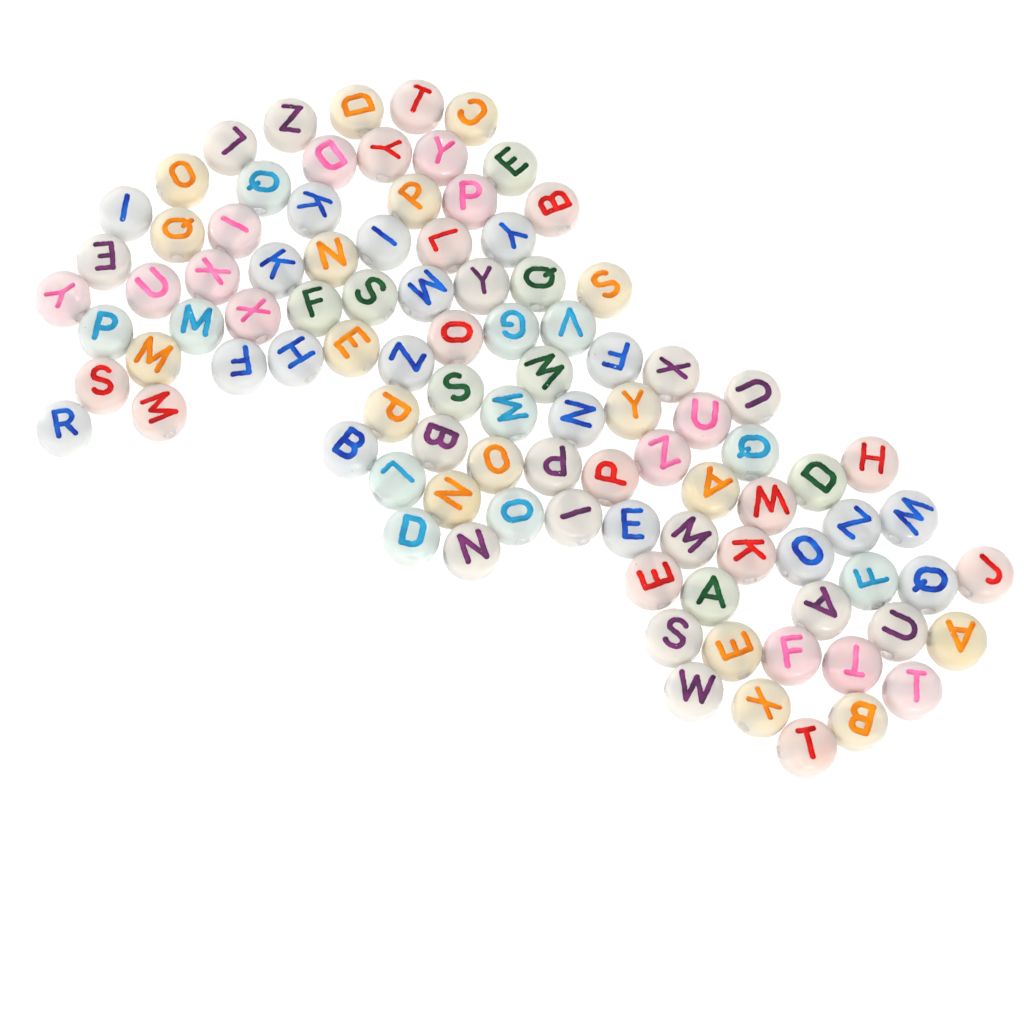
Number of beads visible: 97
